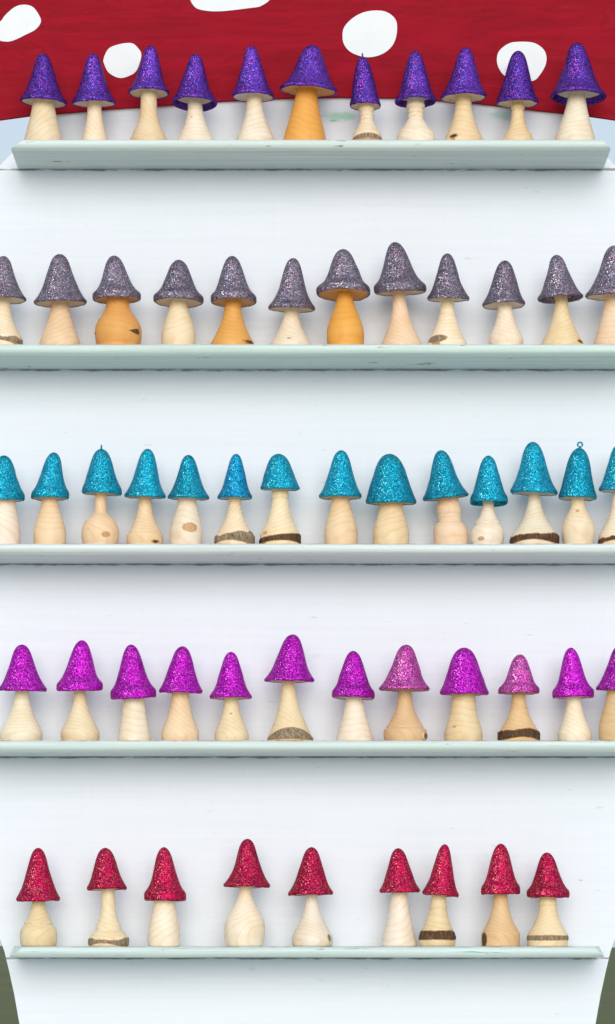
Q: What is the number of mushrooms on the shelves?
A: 58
